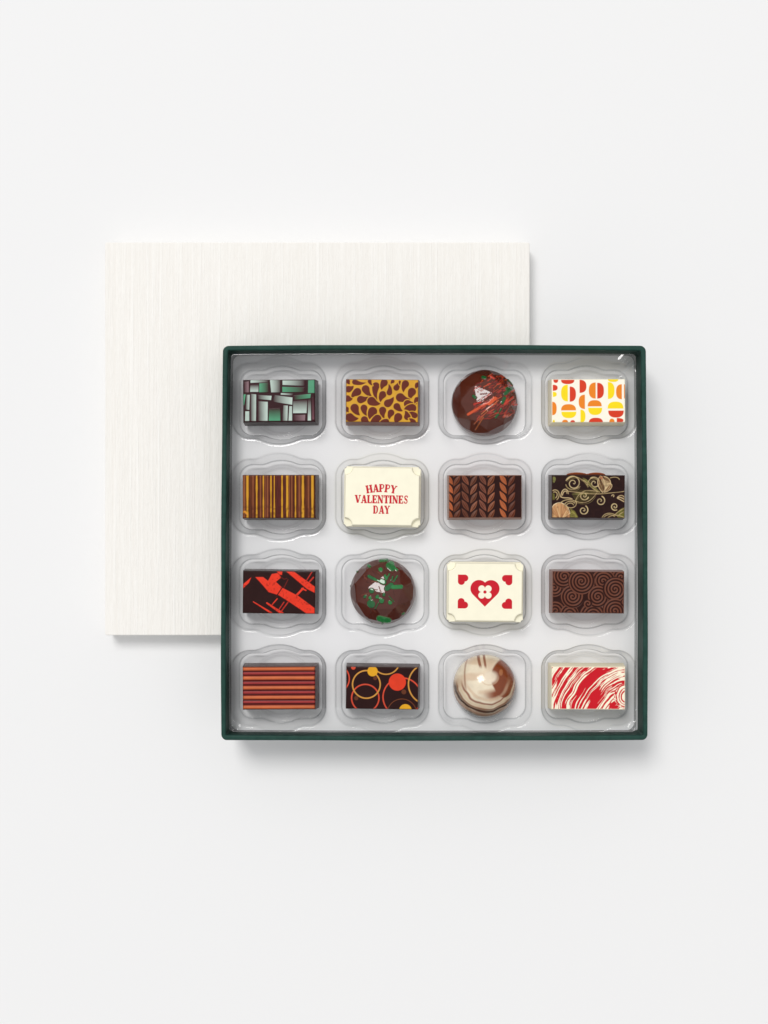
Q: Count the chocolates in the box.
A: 16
